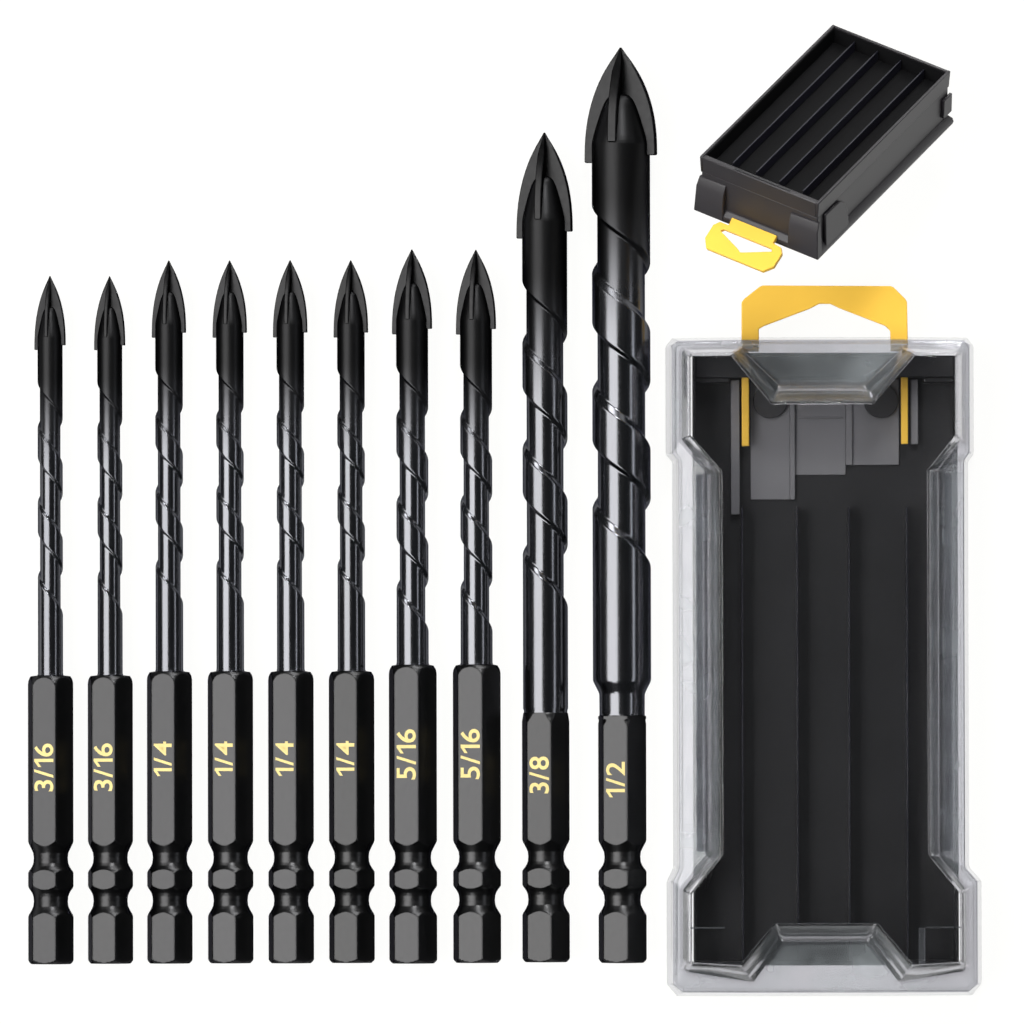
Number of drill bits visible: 11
